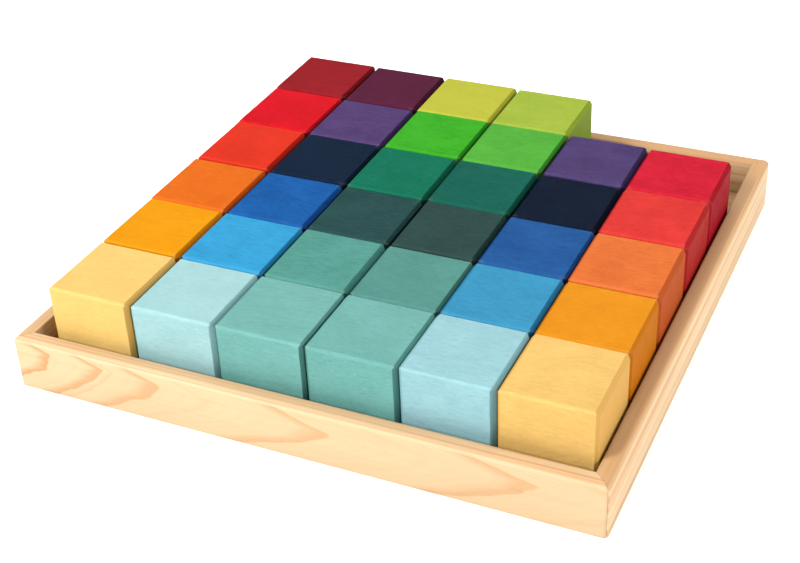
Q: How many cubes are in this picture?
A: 34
